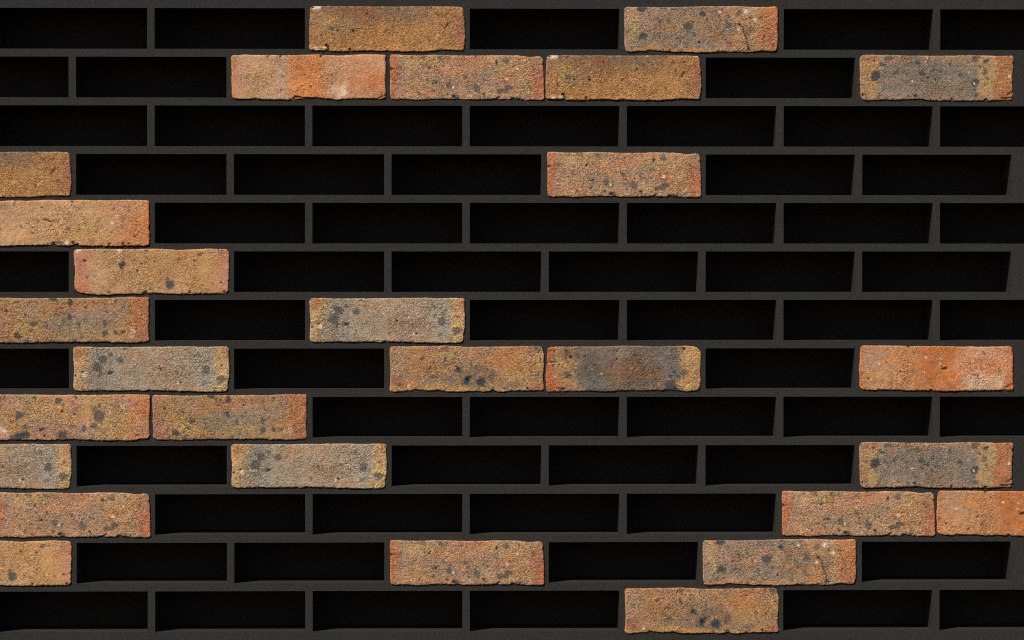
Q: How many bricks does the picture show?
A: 28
